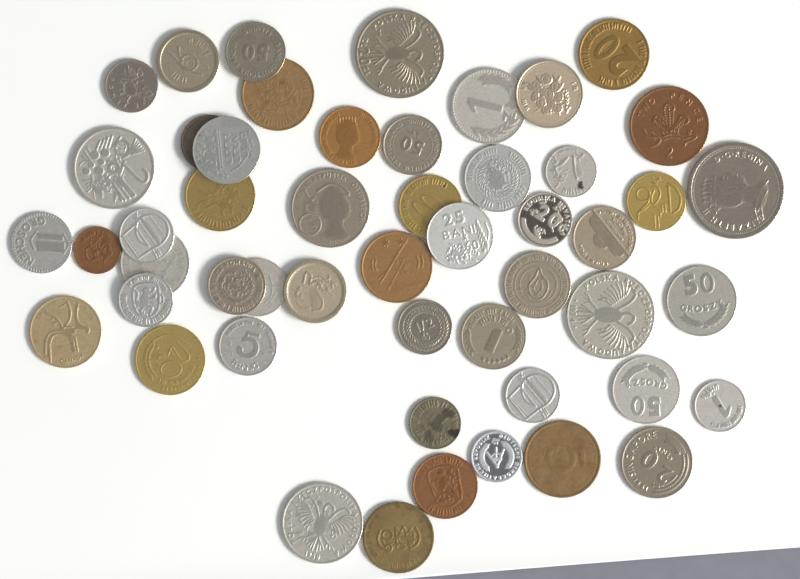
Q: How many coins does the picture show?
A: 51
